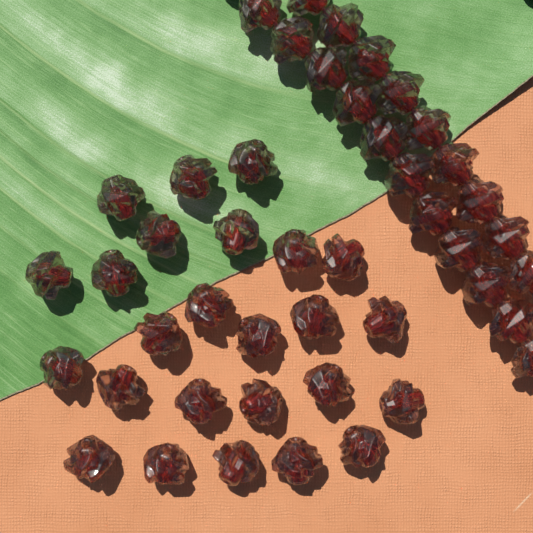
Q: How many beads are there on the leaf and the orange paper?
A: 45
